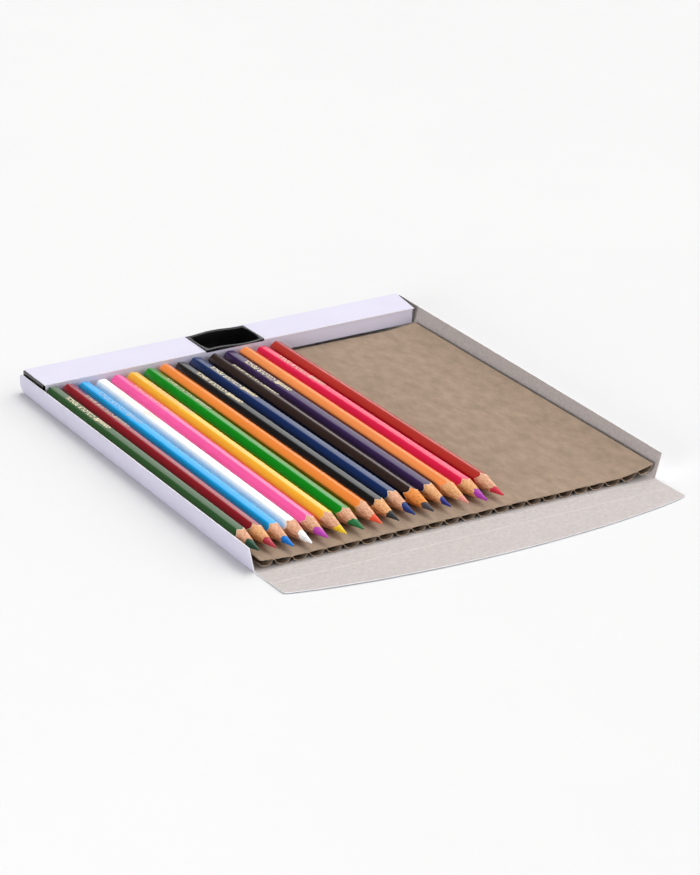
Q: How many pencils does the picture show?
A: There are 15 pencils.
